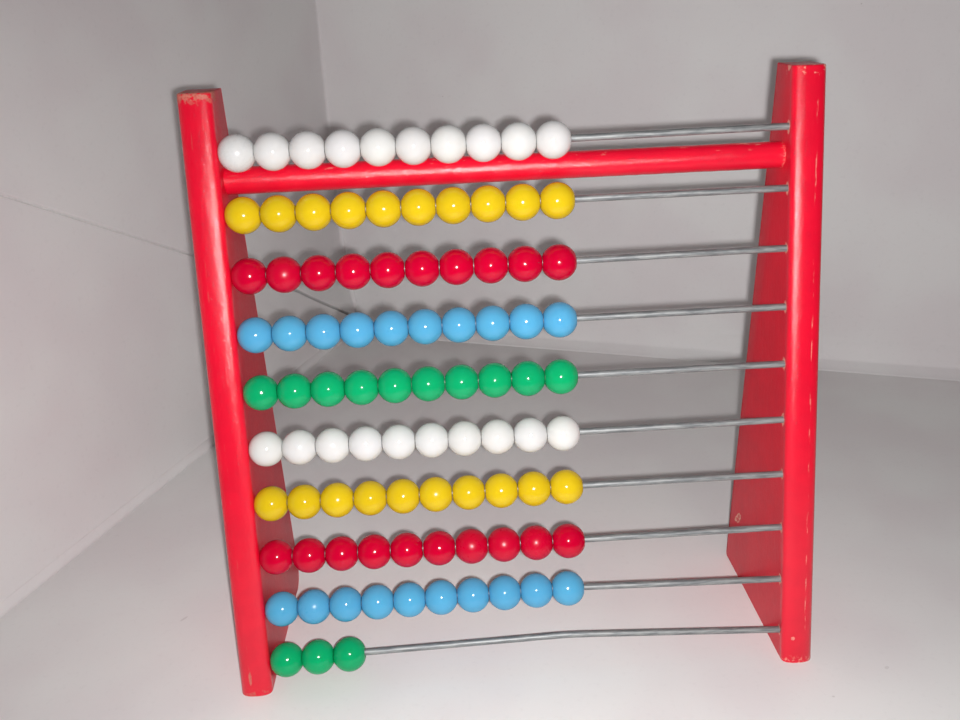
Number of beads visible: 93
